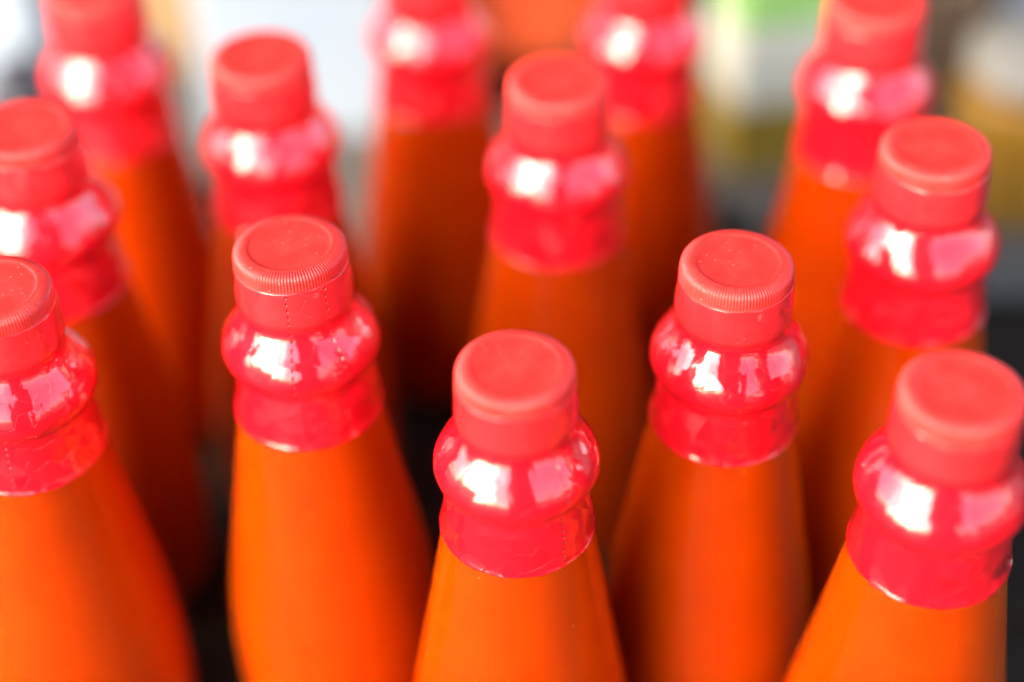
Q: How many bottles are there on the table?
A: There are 13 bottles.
